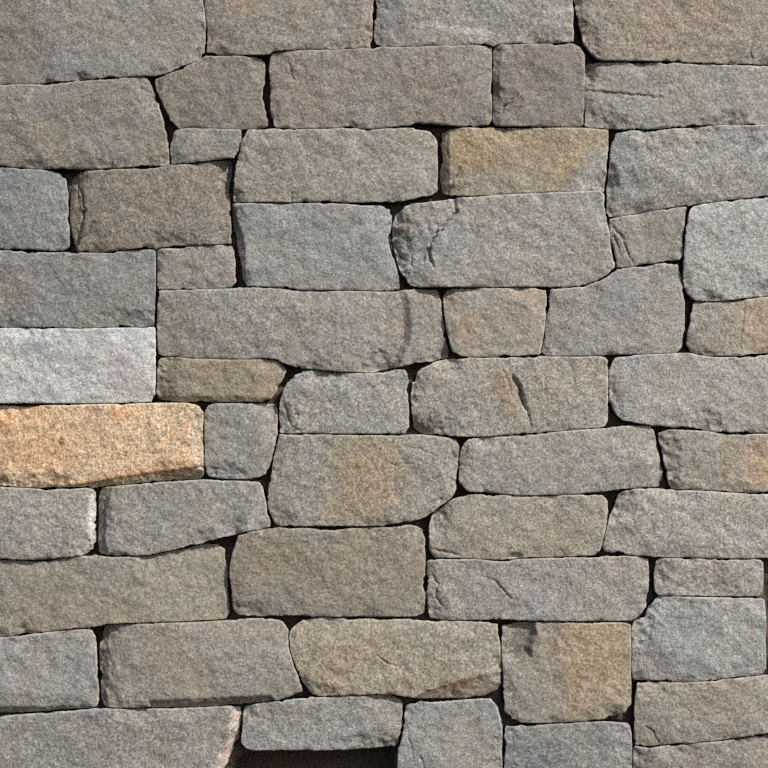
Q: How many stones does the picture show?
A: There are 54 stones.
